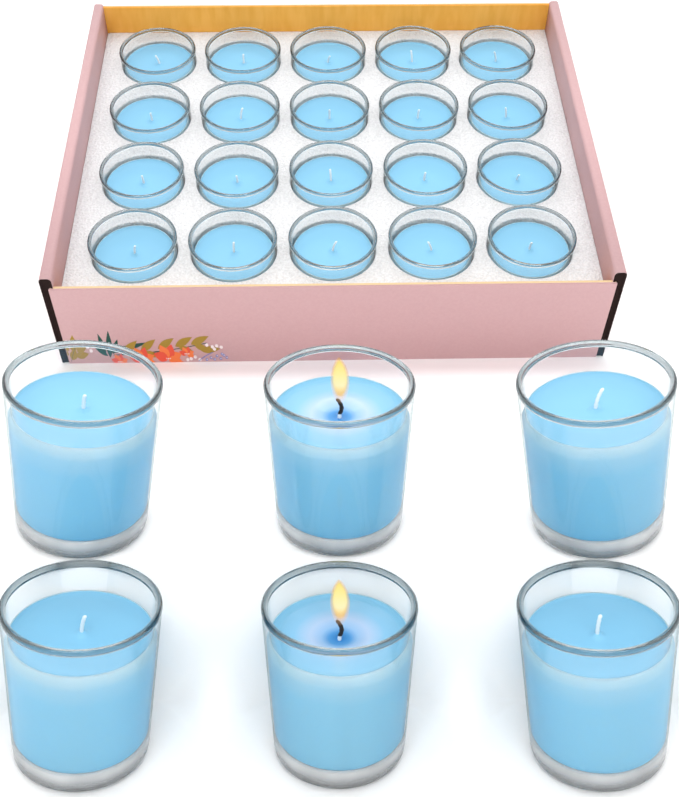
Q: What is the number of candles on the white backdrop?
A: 26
